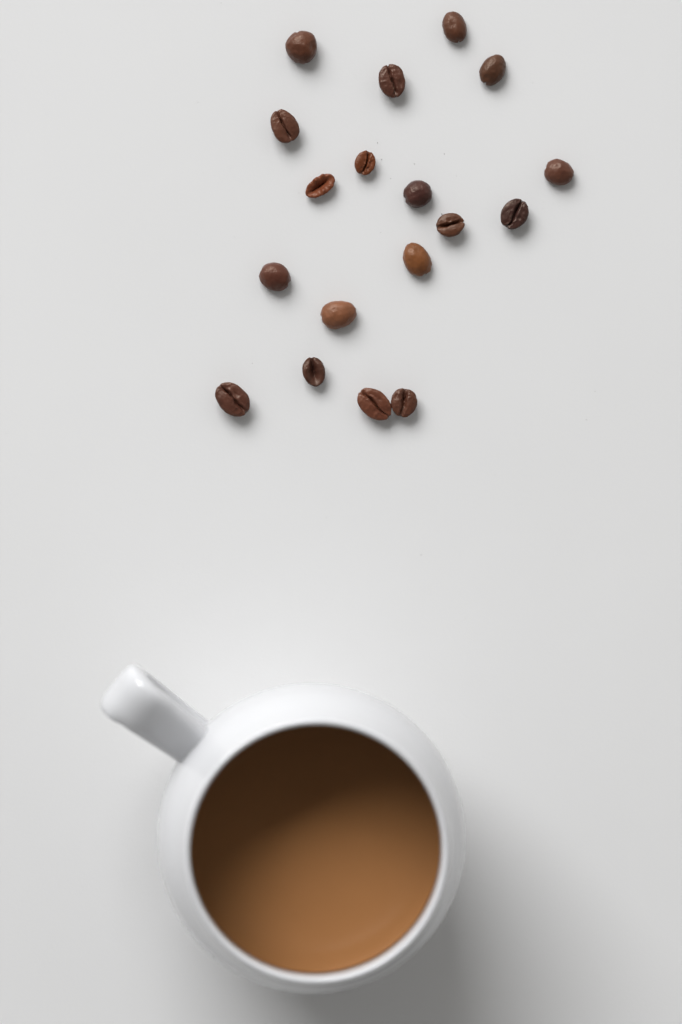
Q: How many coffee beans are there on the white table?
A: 18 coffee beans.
